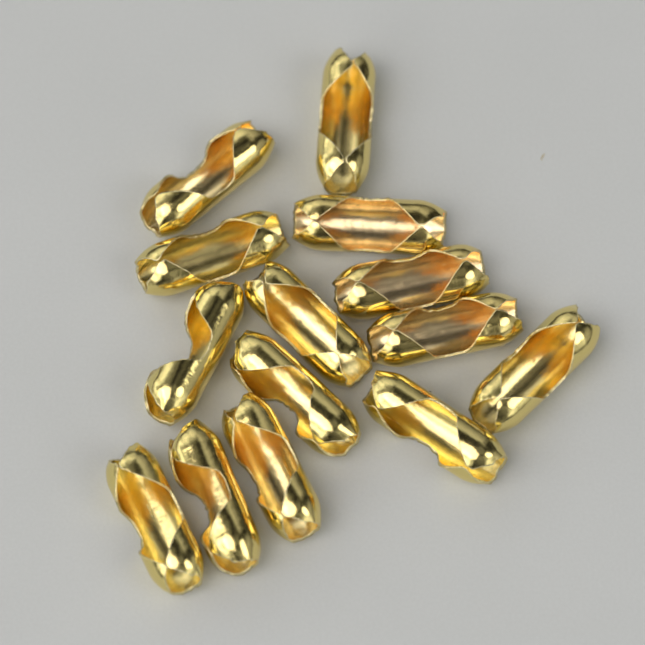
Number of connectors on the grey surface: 14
